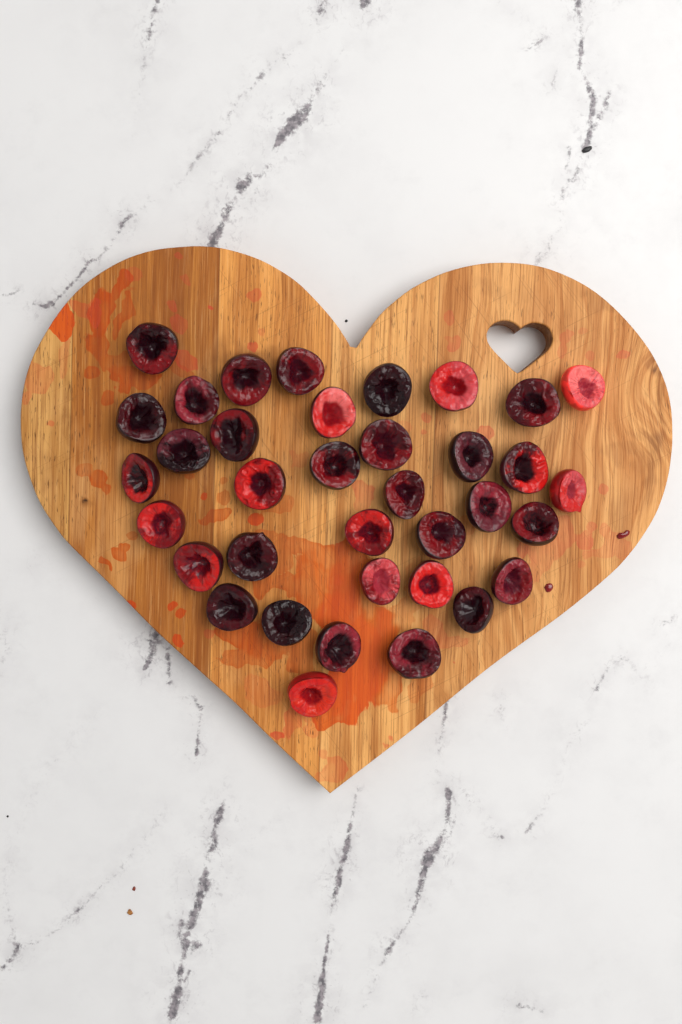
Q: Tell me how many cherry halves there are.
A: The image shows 36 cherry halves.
